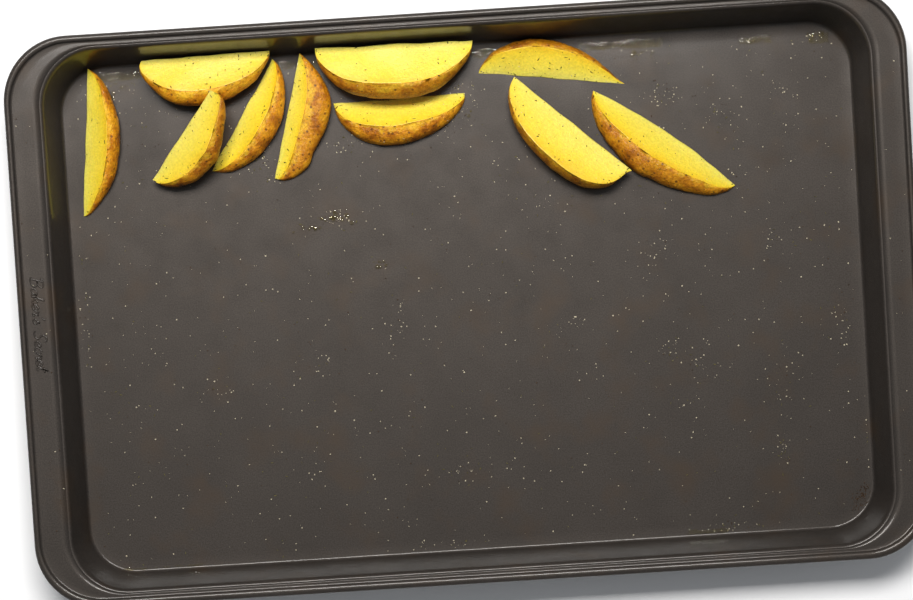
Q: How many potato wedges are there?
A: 10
